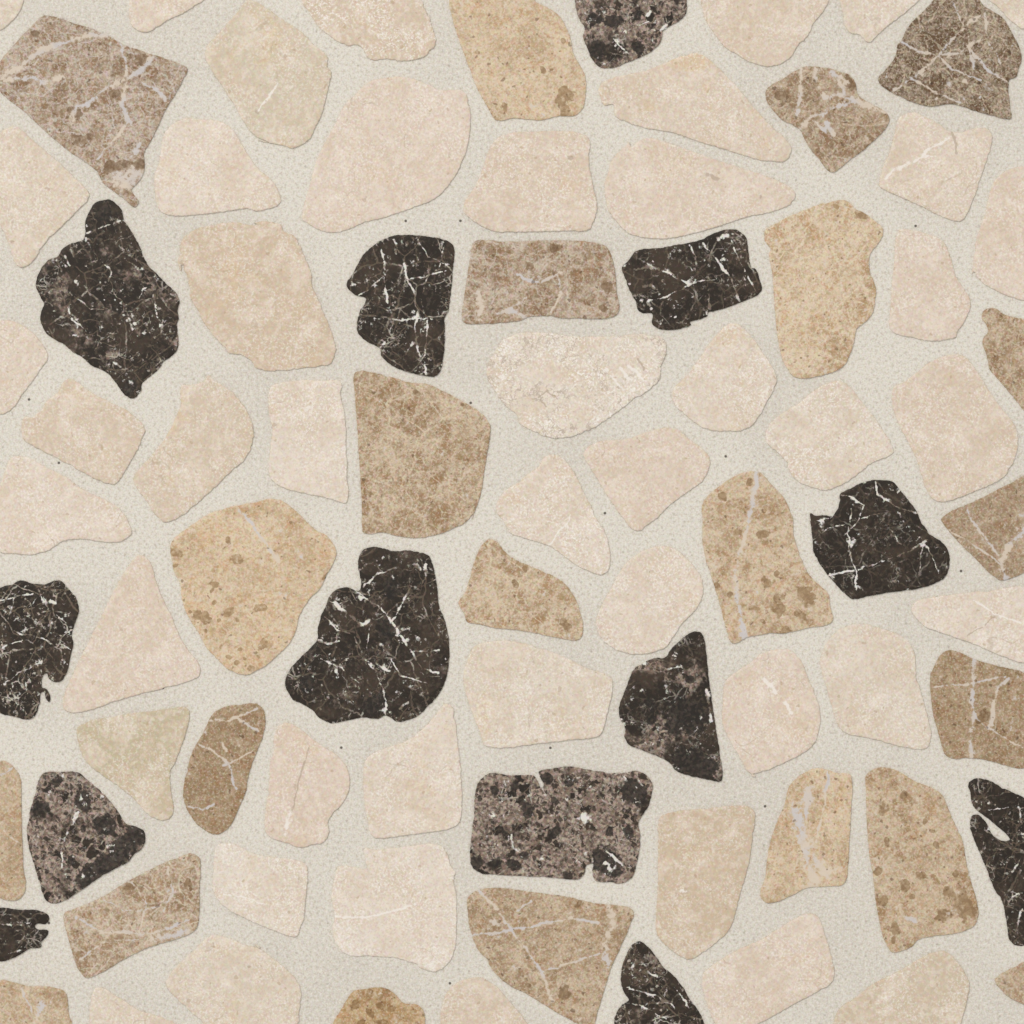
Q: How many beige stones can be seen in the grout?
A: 45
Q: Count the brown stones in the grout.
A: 22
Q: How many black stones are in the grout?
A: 13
